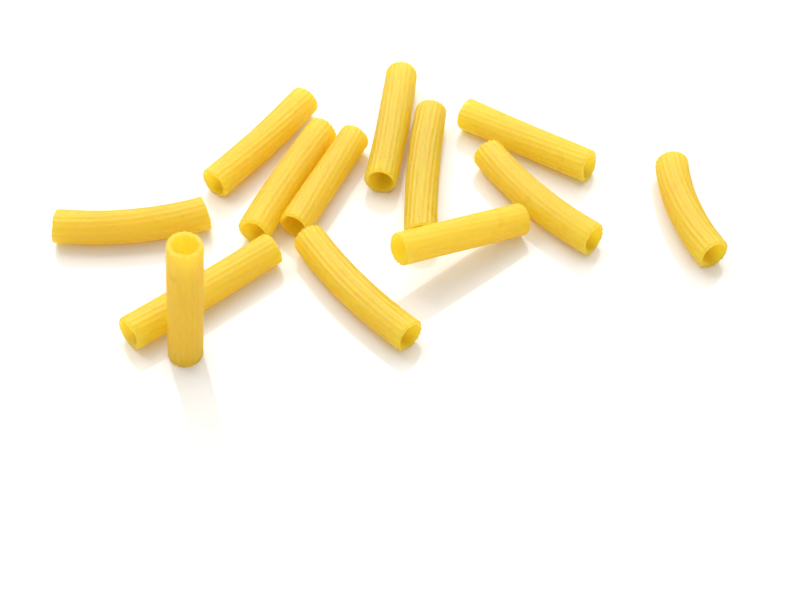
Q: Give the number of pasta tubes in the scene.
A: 13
